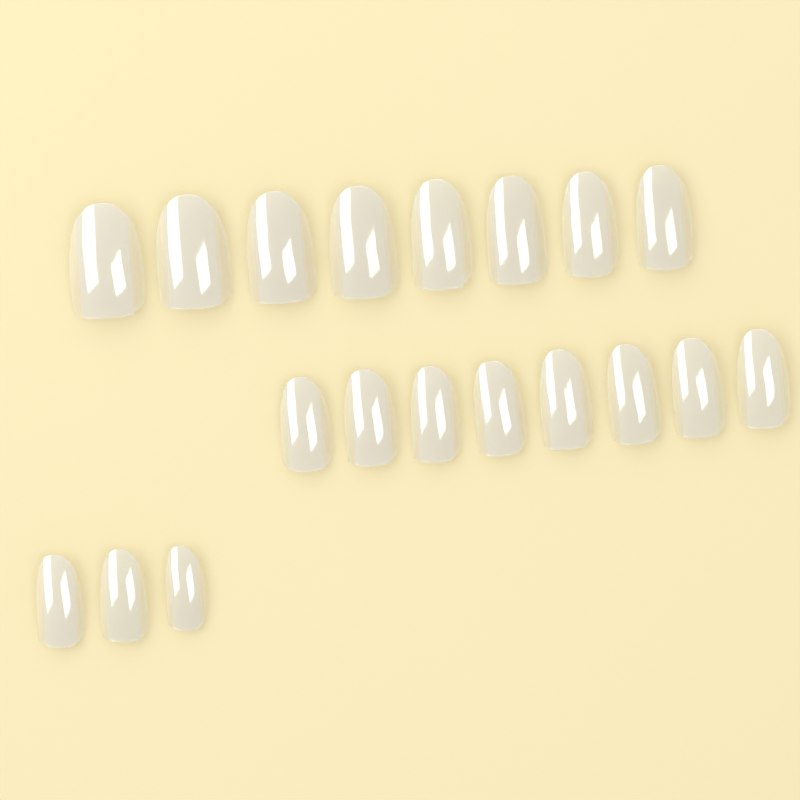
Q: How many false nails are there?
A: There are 19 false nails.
